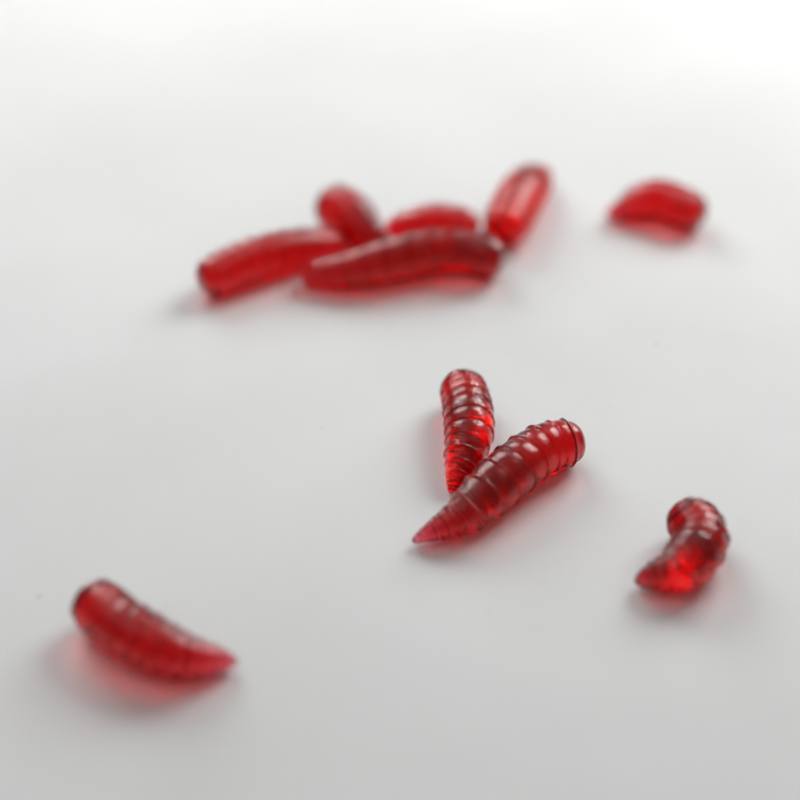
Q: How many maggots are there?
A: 10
